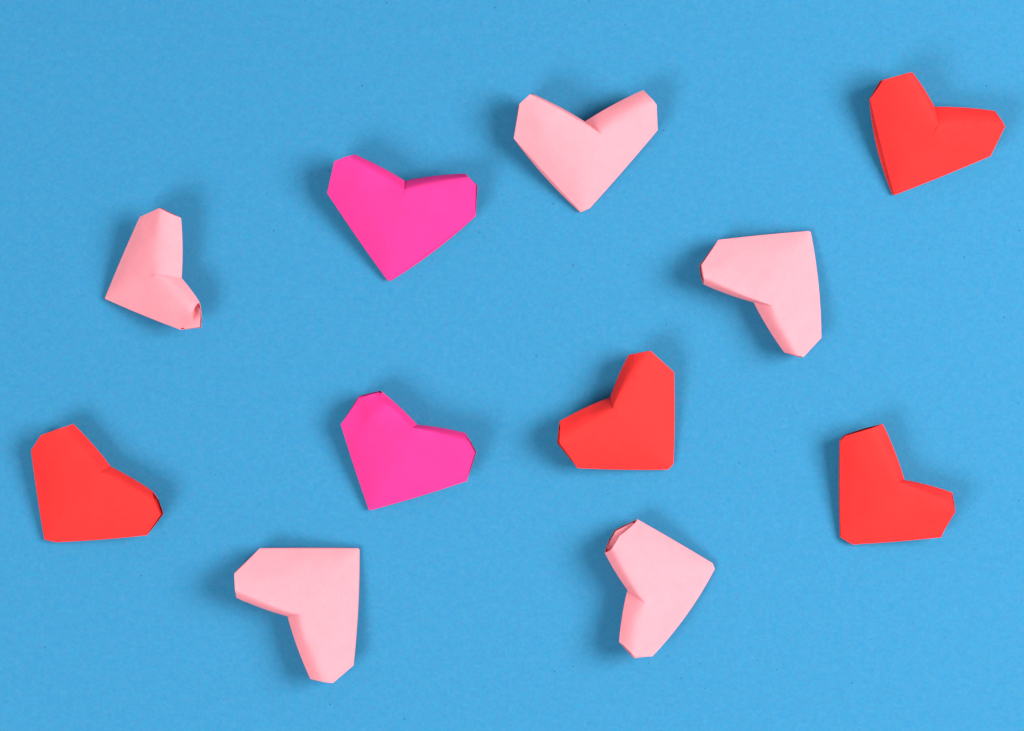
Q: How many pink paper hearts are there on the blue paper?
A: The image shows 5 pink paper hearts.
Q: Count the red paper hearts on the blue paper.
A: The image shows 4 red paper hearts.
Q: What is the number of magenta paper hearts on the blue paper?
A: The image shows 2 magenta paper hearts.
